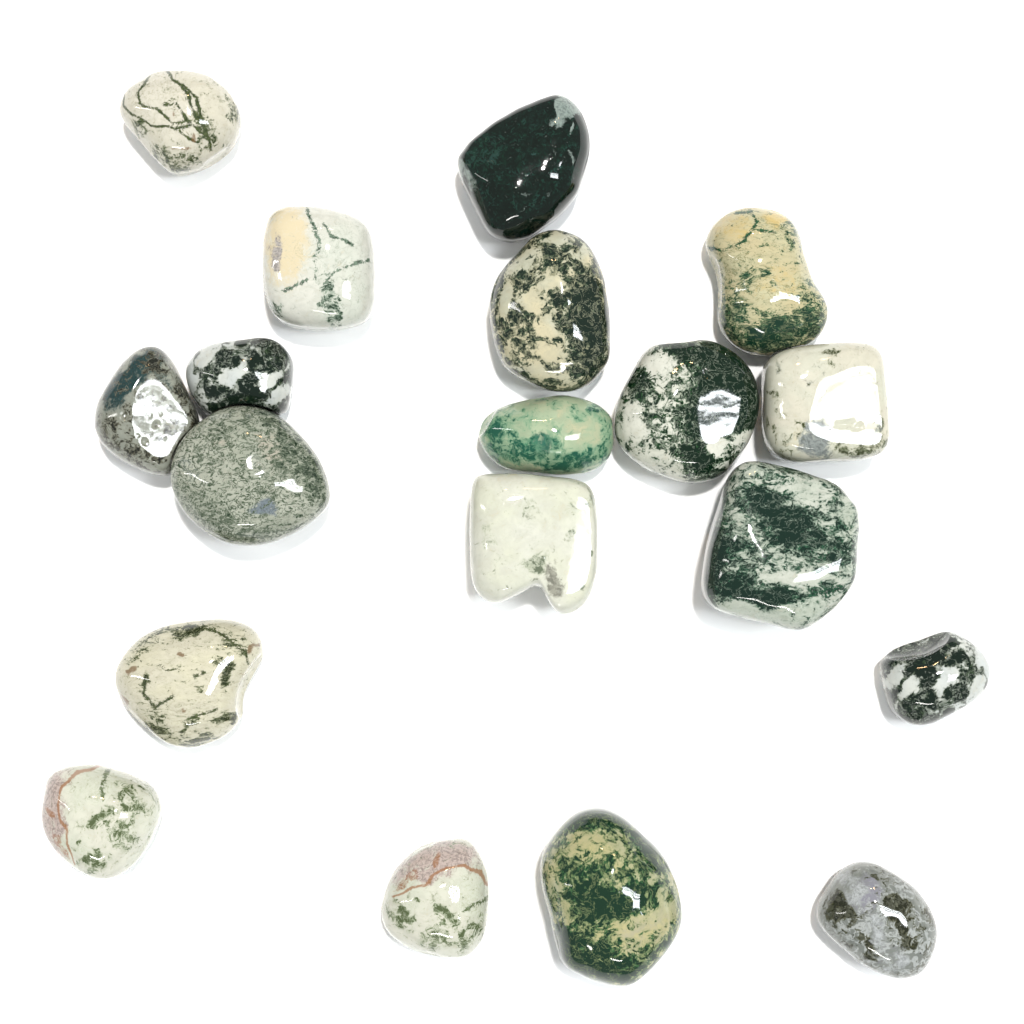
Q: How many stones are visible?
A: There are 19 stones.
